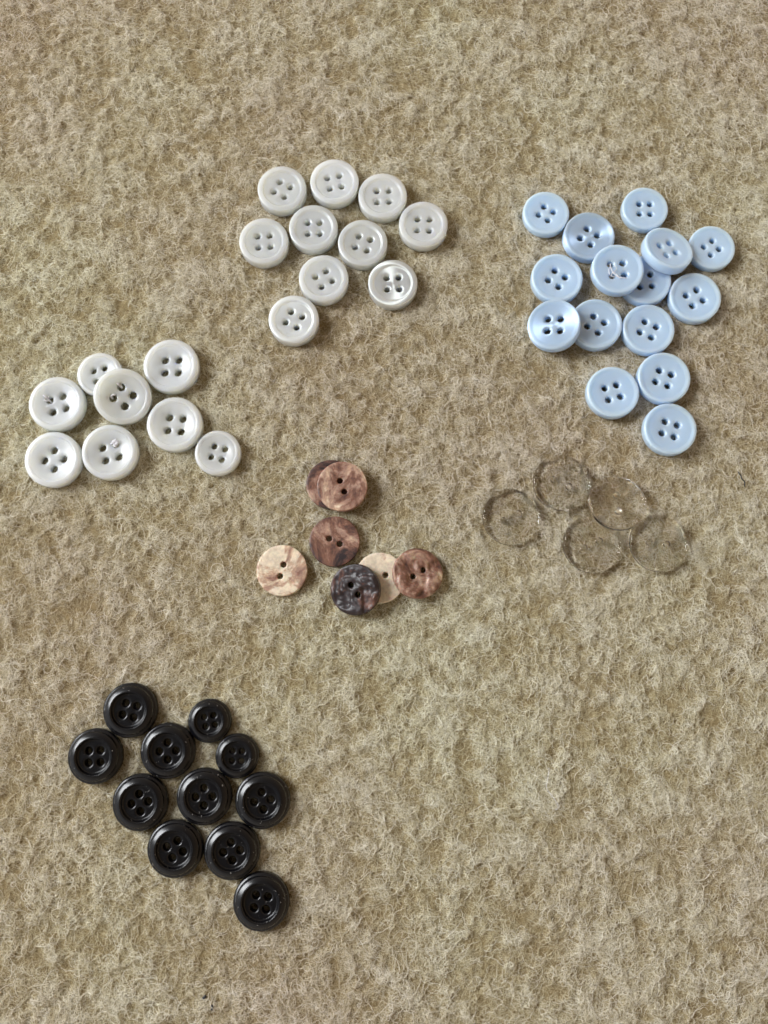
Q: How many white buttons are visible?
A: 18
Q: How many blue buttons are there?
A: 15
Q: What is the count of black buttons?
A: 11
